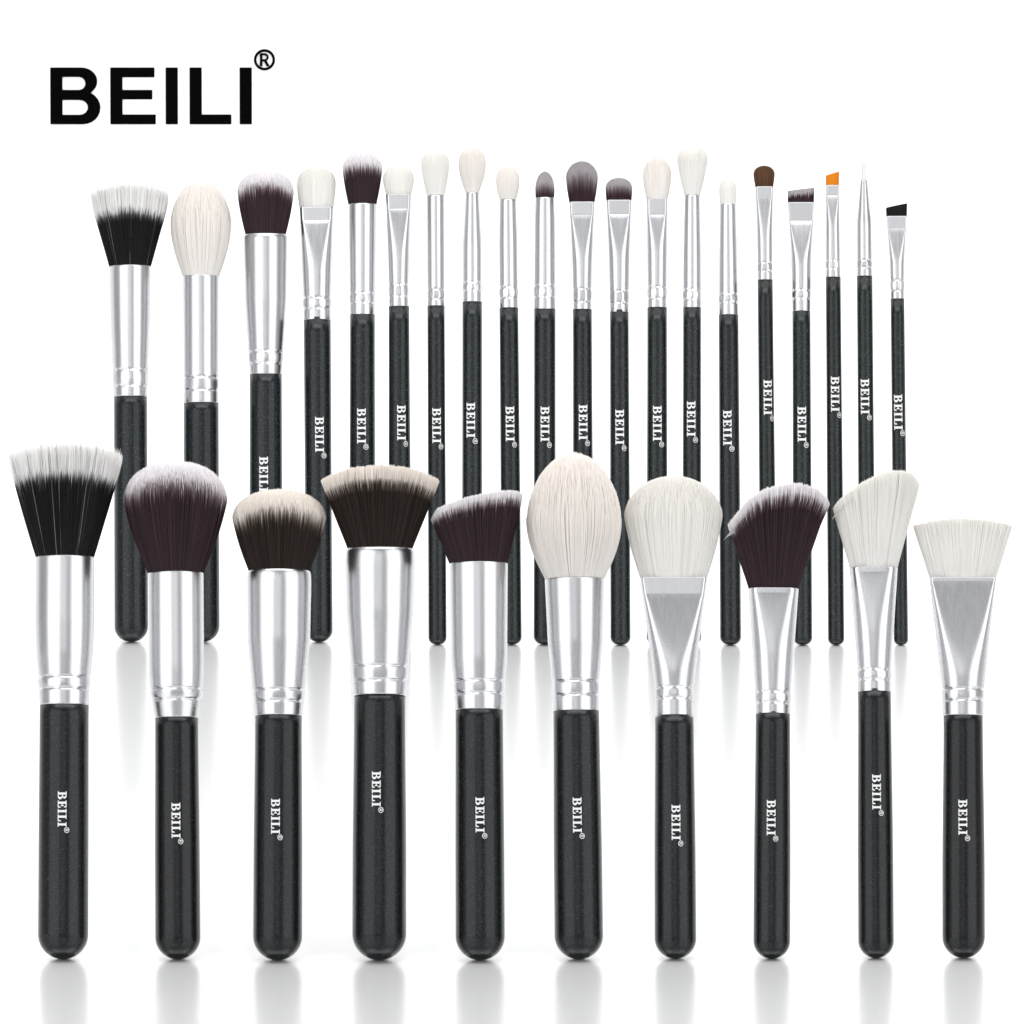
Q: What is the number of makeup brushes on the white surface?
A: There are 30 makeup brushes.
